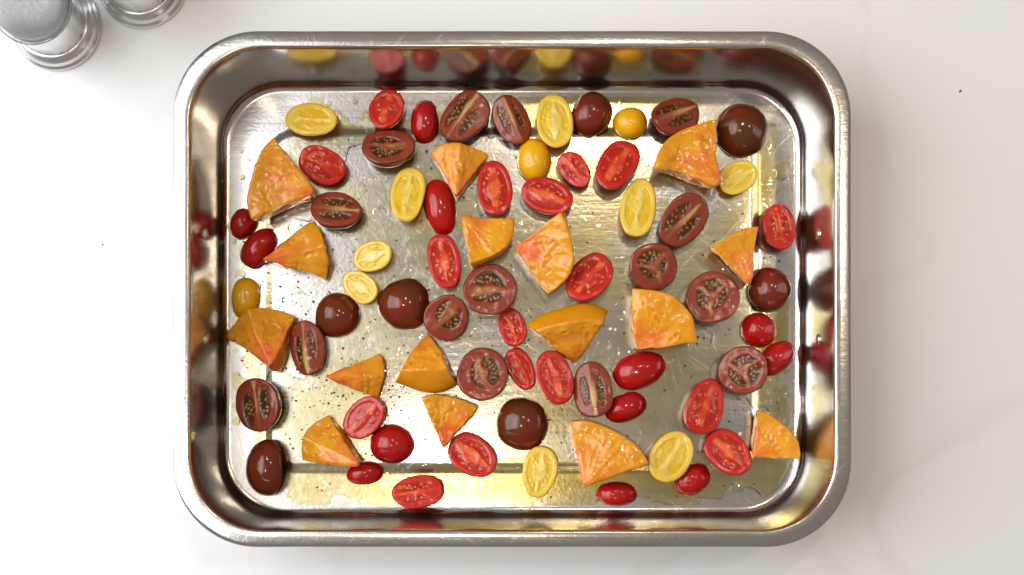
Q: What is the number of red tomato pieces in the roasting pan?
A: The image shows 29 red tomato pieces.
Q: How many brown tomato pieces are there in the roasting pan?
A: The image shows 22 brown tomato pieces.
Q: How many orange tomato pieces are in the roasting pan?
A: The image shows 16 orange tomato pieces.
